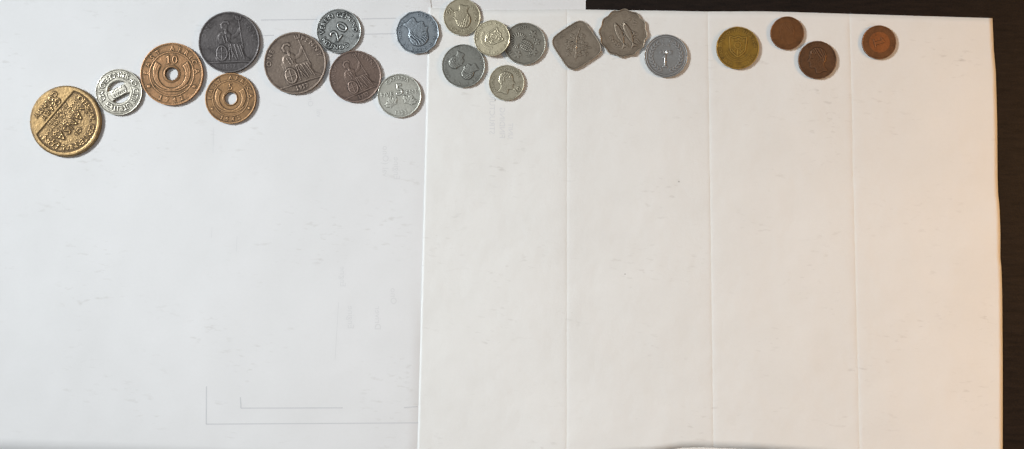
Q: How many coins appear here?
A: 22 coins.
